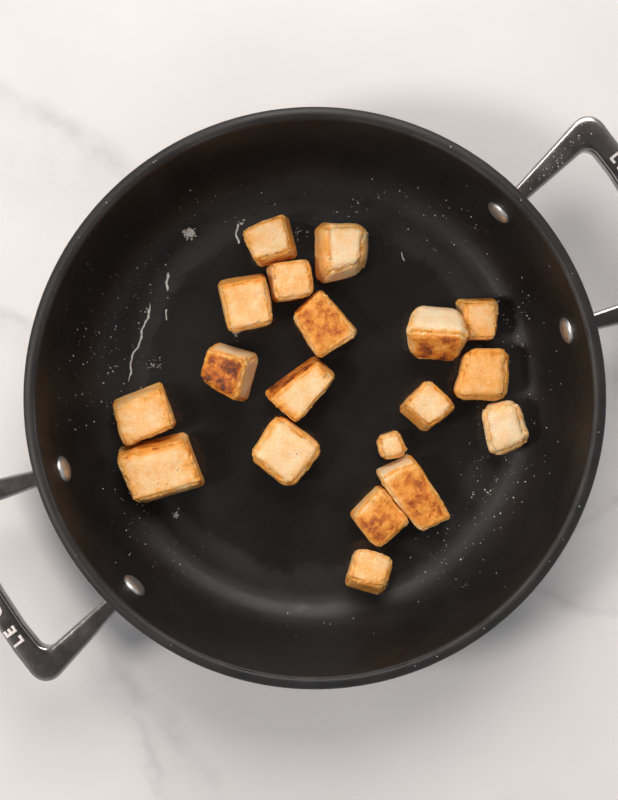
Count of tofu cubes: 19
